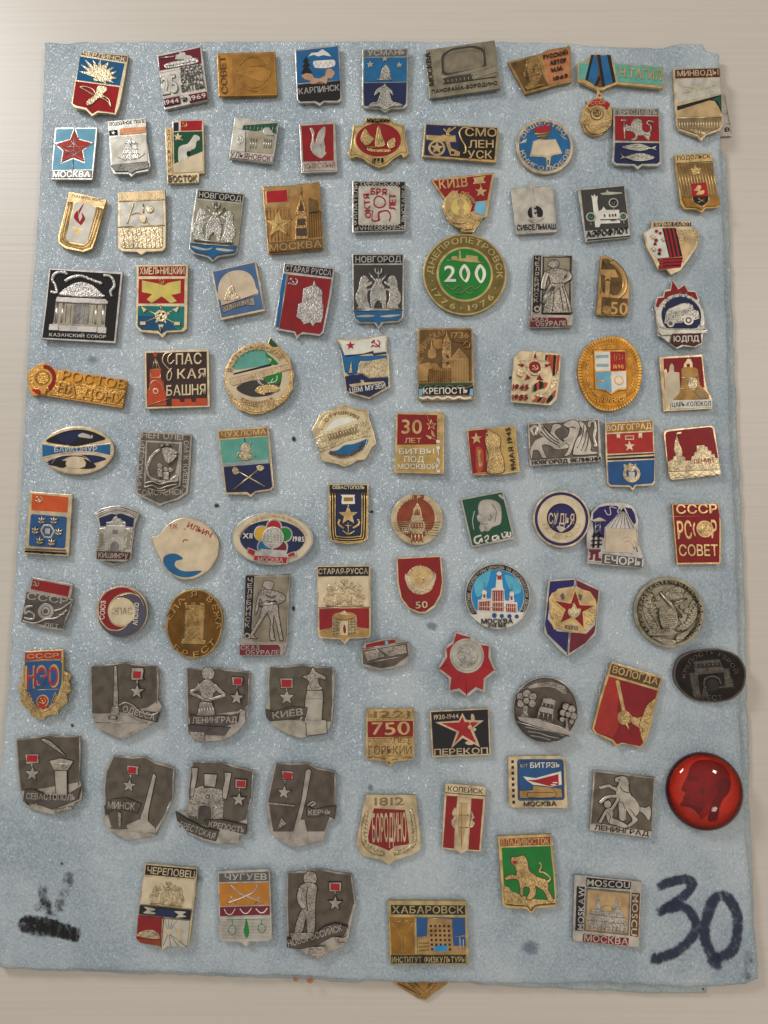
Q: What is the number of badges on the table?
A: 101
